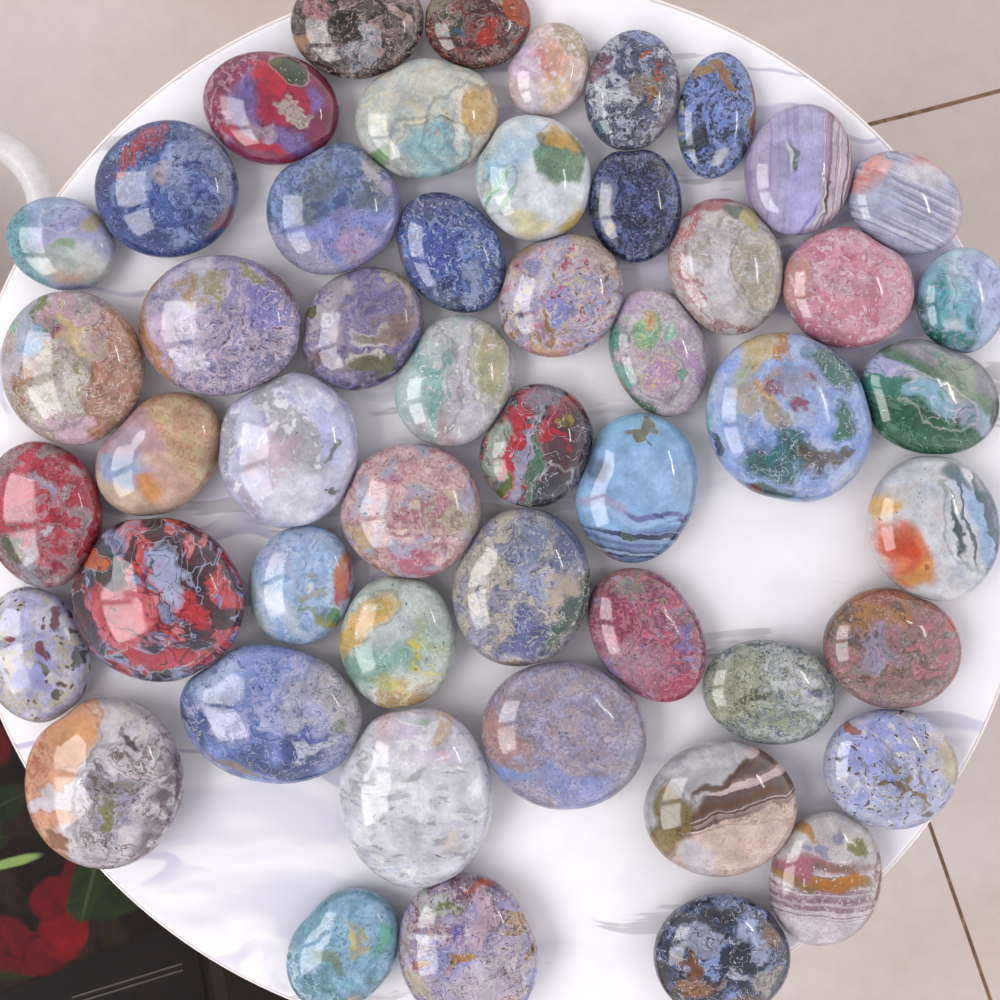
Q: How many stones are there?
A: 51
